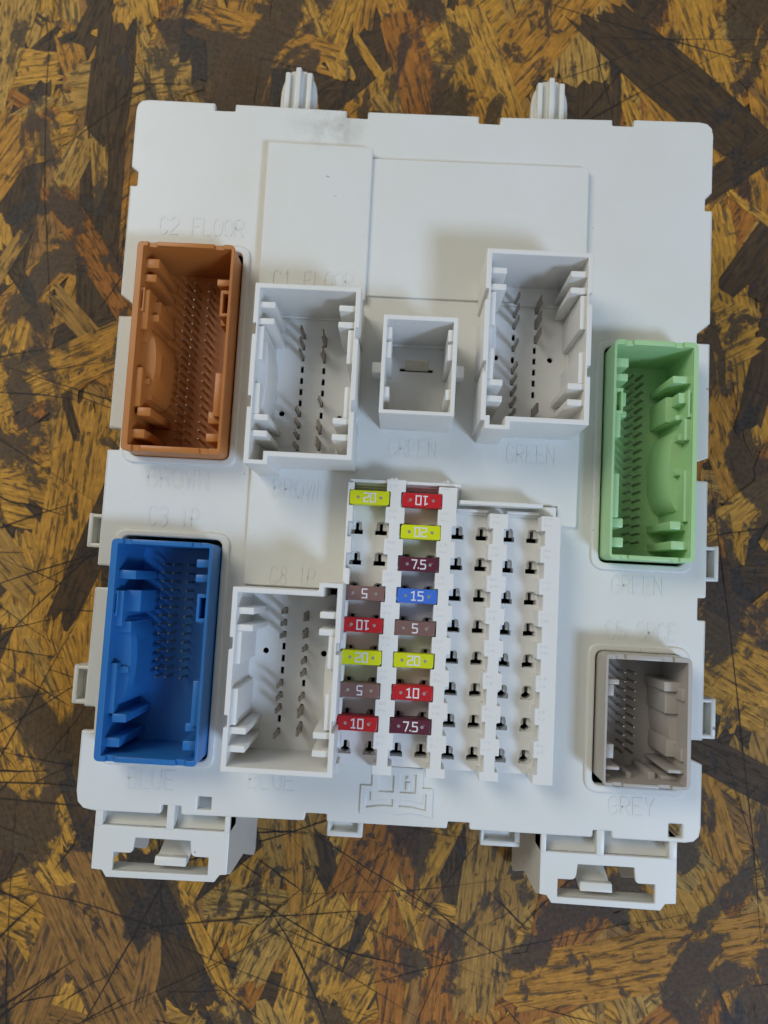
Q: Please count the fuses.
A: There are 14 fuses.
